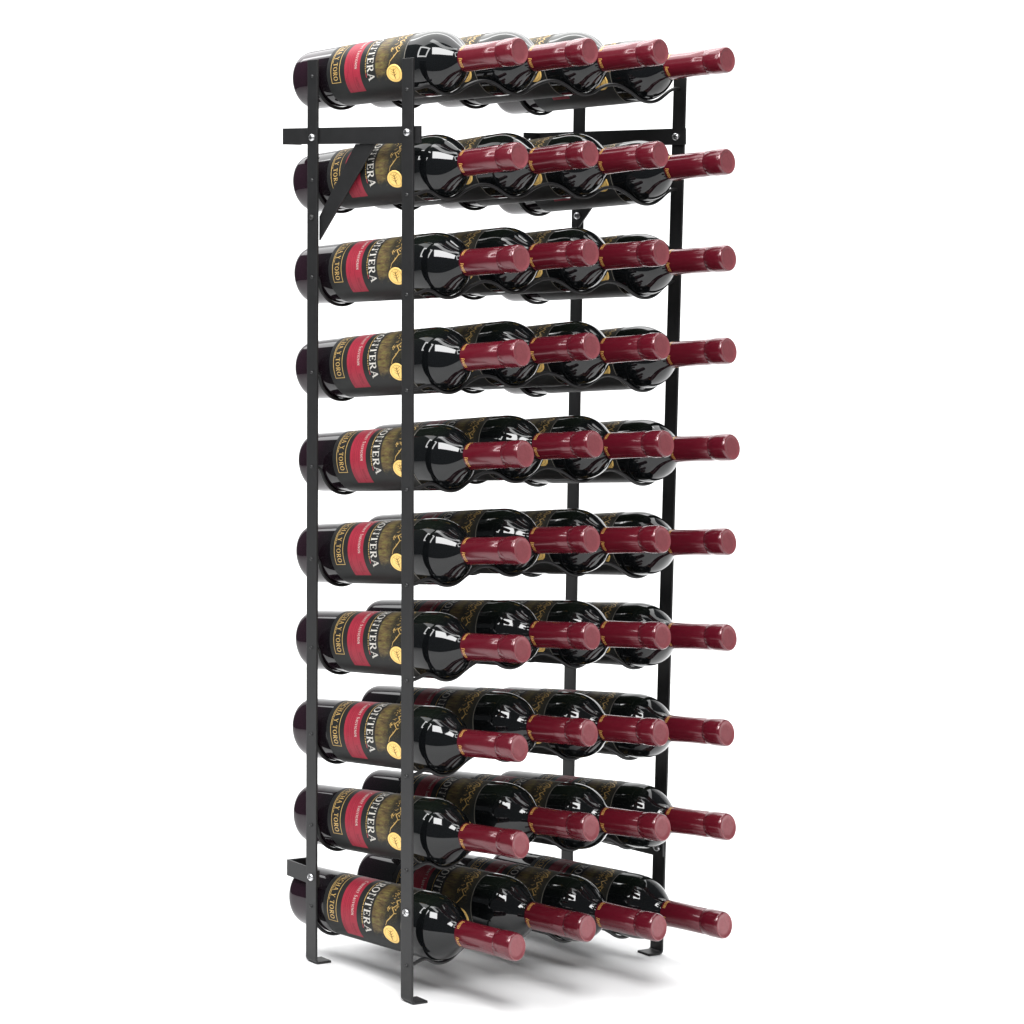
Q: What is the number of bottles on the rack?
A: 40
